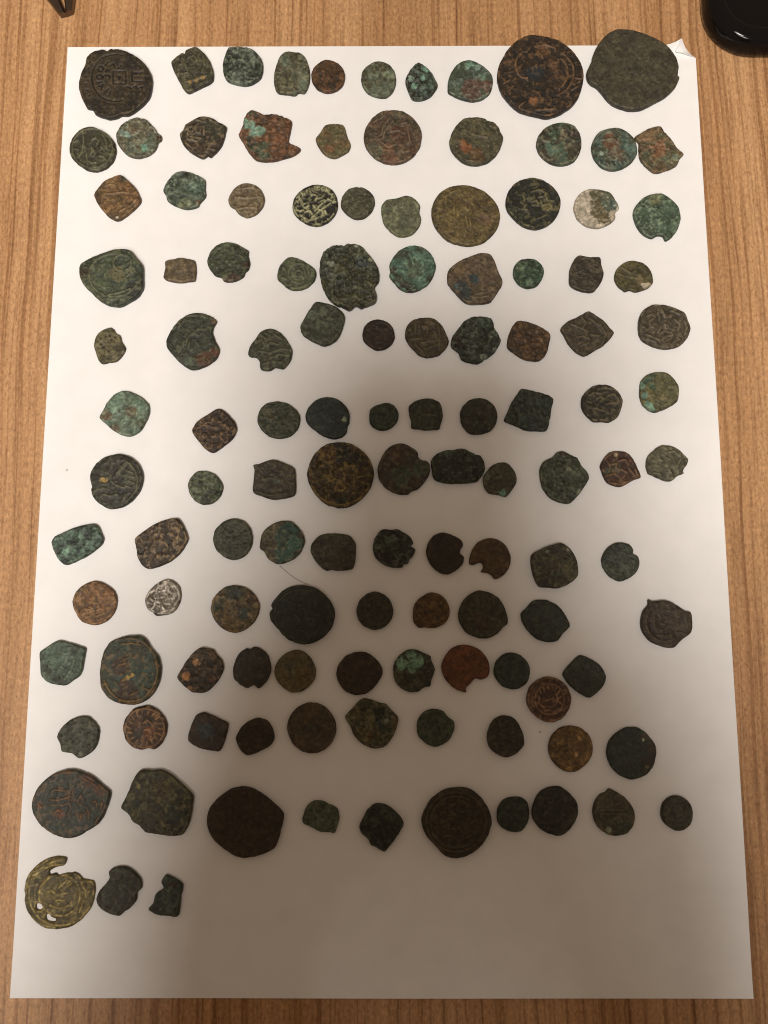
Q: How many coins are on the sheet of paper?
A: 123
